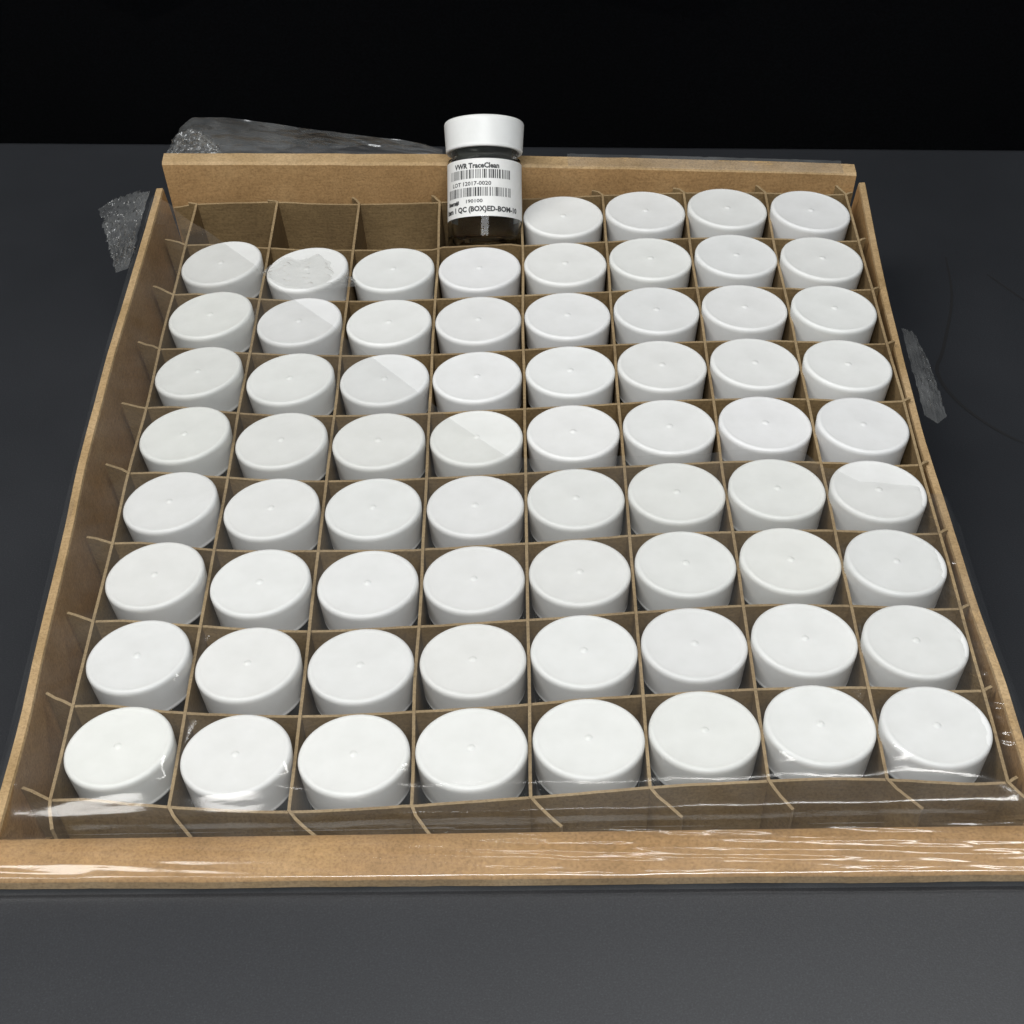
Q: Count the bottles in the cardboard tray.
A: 69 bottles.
